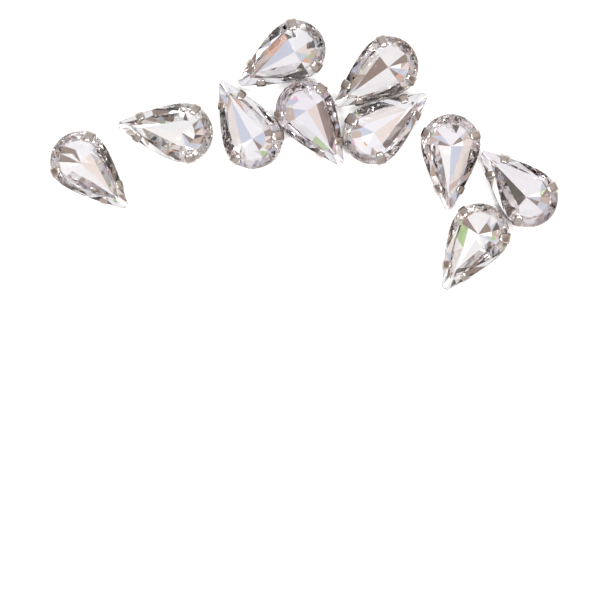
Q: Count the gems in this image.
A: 10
